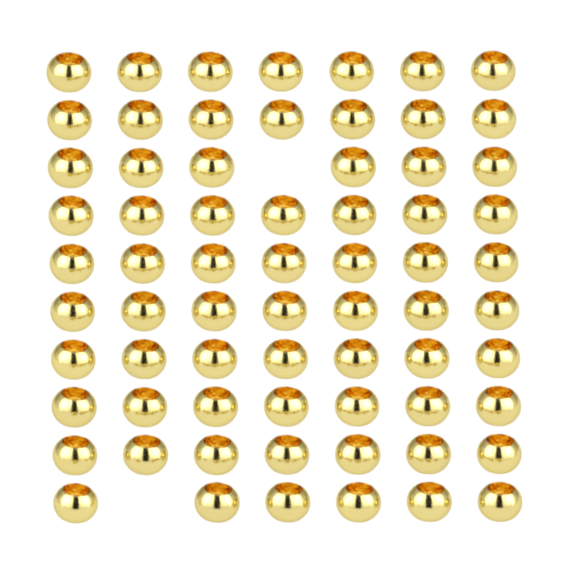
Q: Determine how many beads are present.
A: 68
